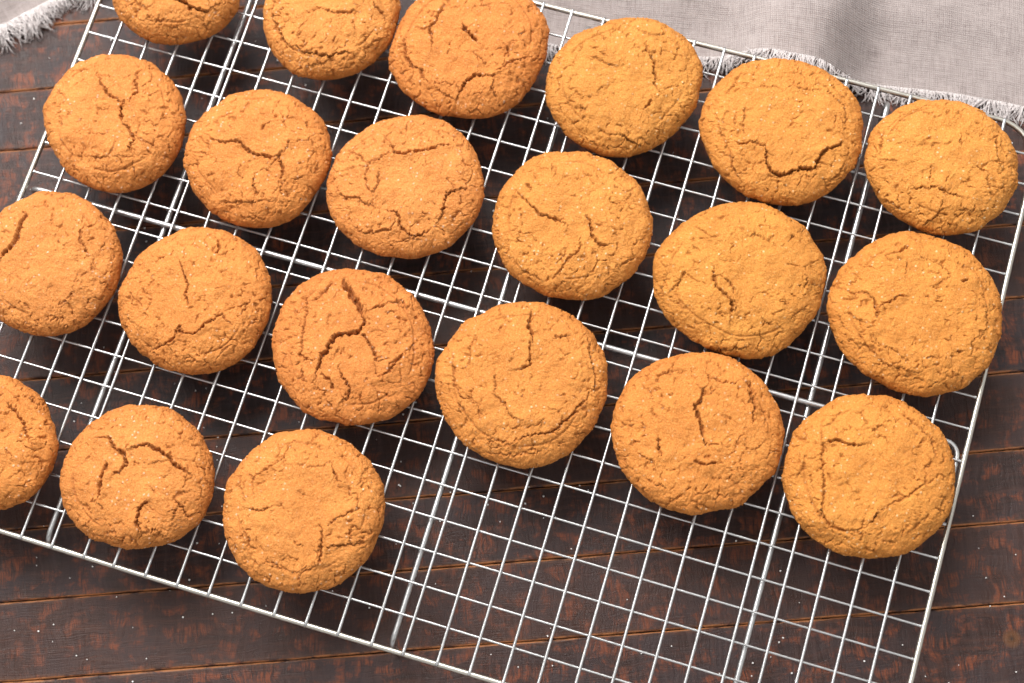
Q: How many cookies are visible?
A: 21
